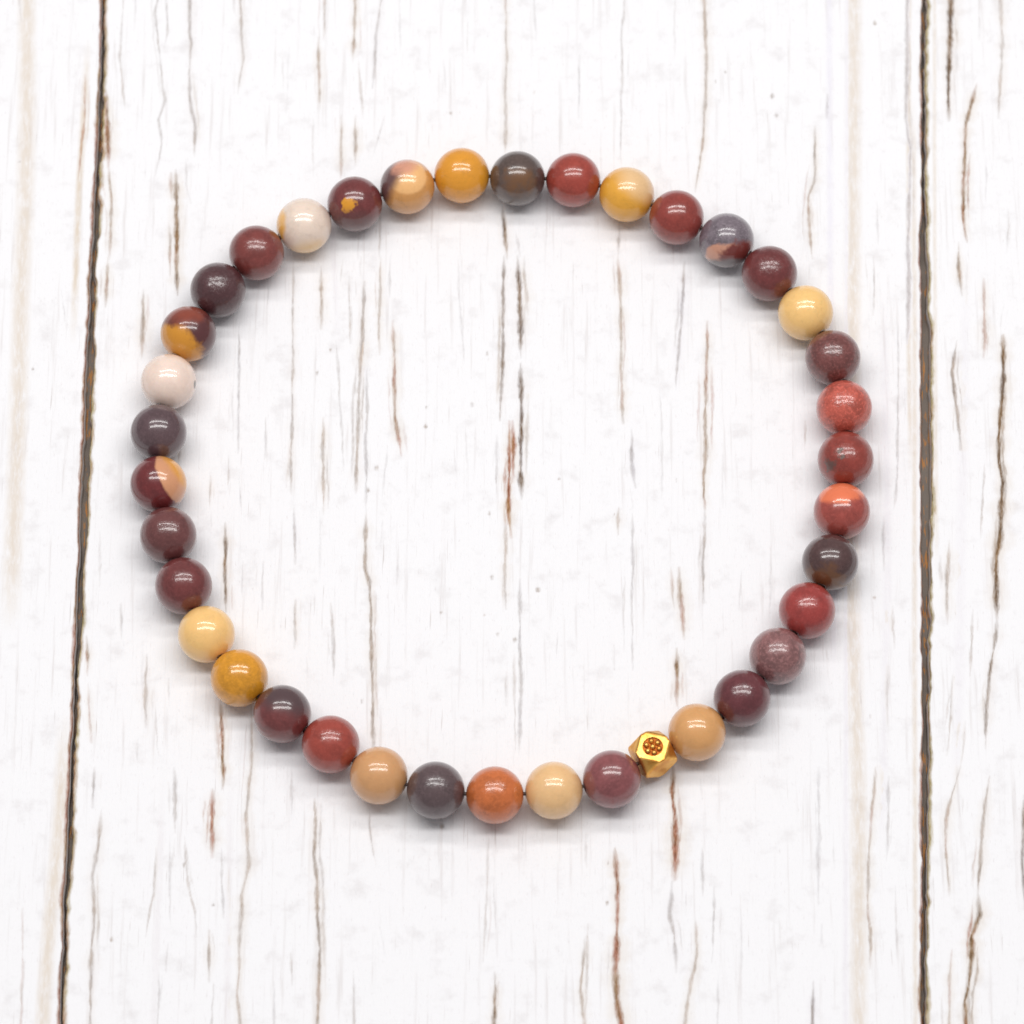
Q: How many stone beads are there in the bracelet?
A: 37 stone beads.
